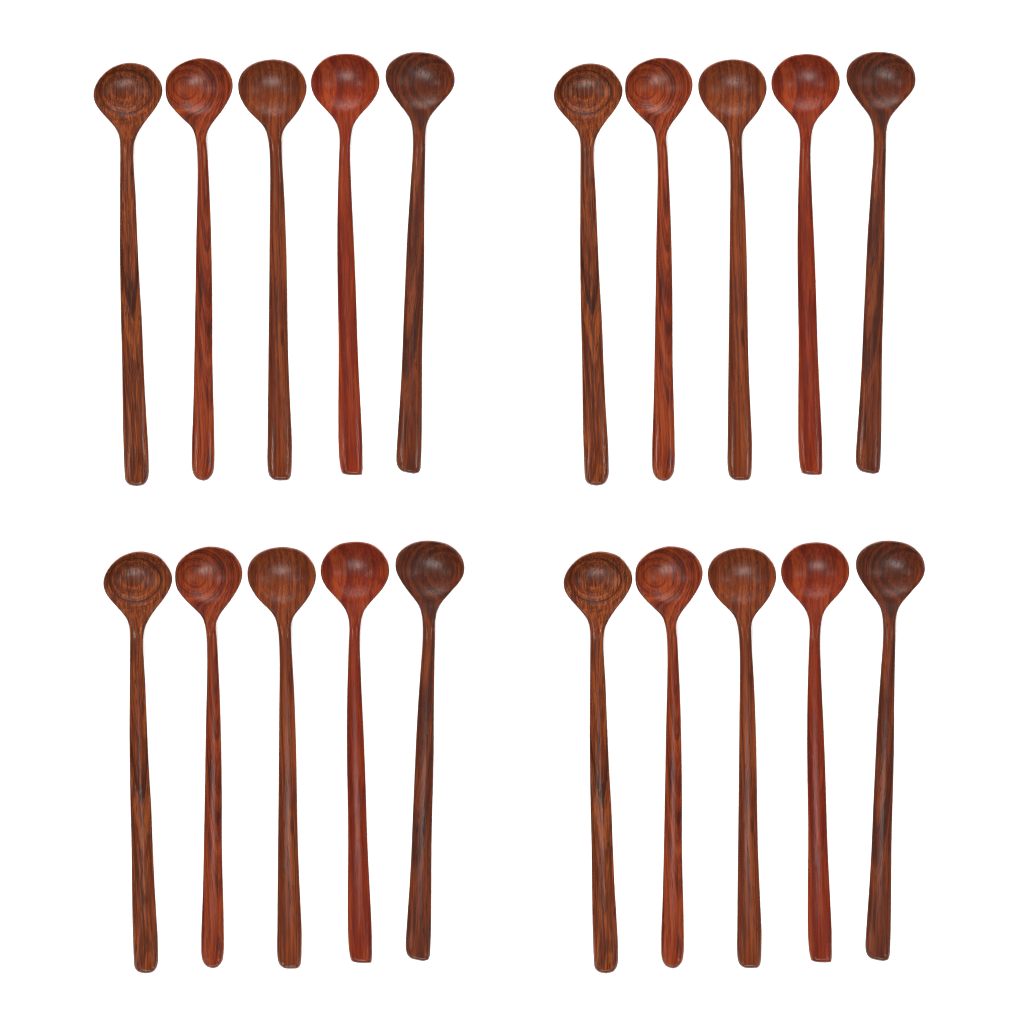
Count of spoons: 20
